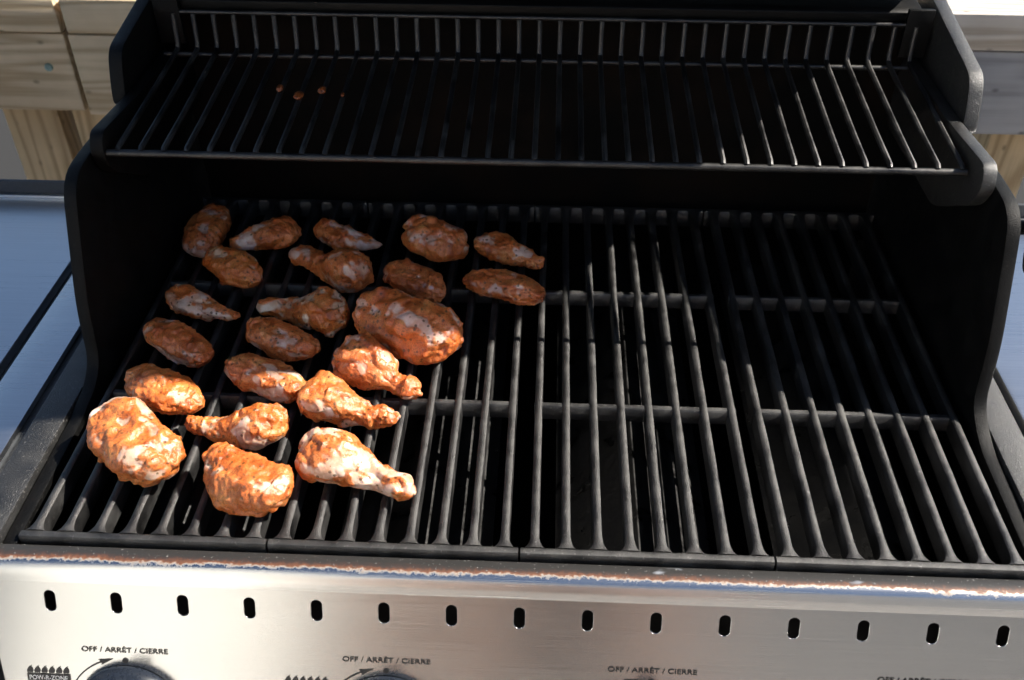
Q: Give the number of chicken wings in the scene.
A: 22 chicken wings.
